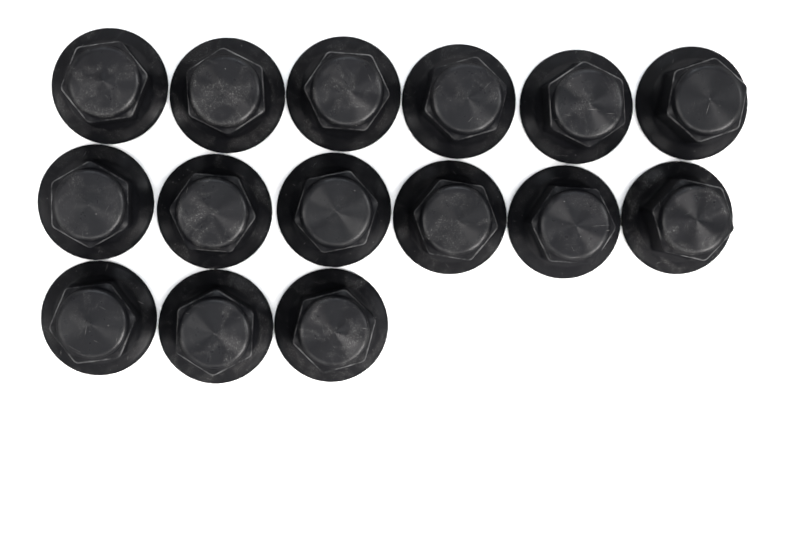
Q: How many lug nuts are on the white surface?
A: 15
